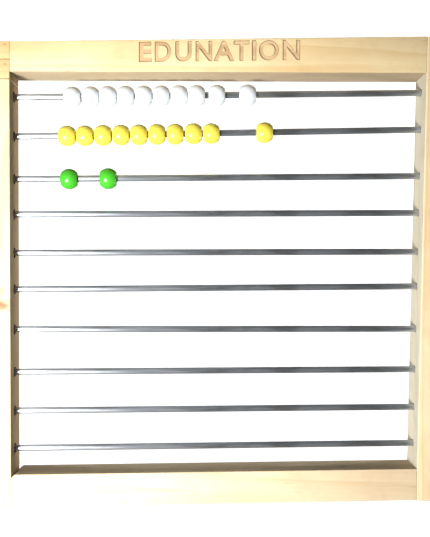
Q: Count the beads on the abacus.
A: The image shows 22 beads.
